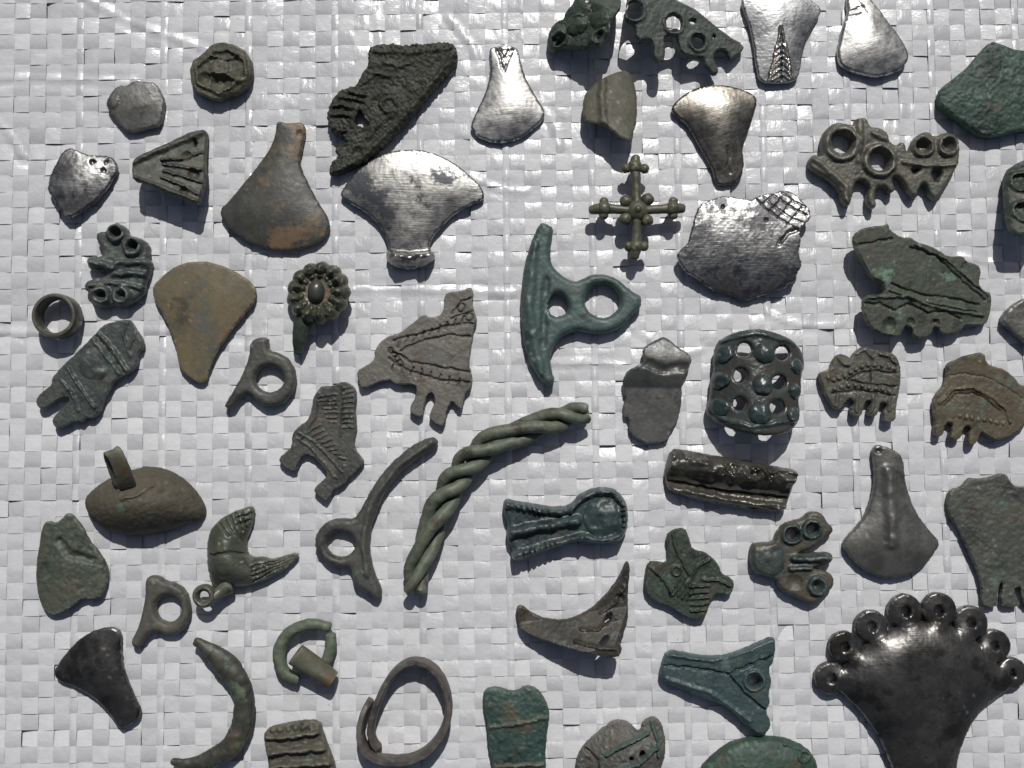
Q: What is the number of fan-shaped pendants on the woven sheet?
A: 10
